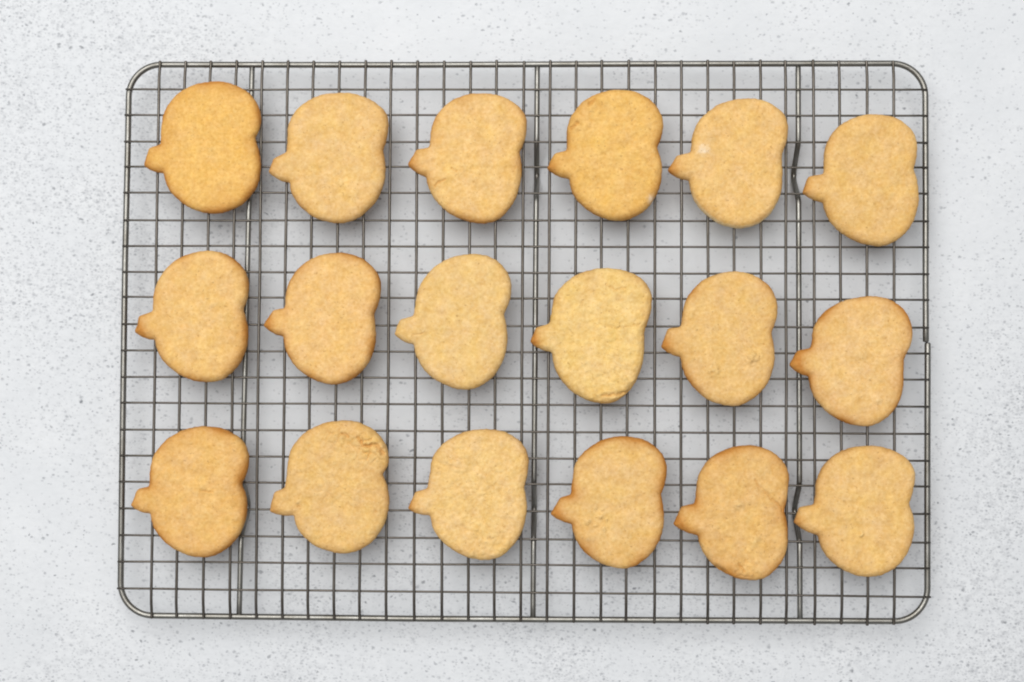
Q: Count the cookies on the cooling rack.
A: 18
